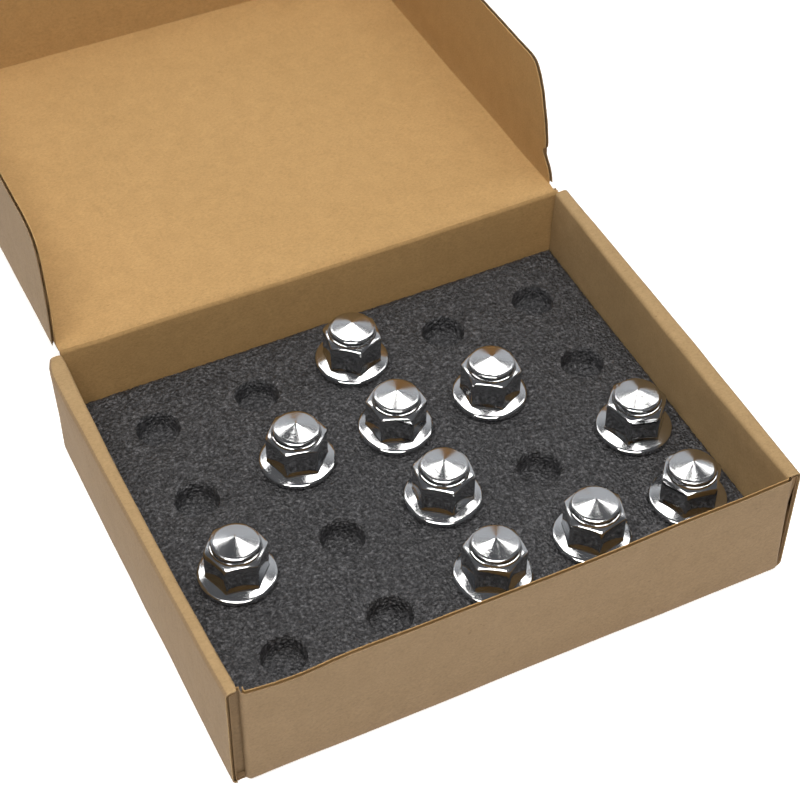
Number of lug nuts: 10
